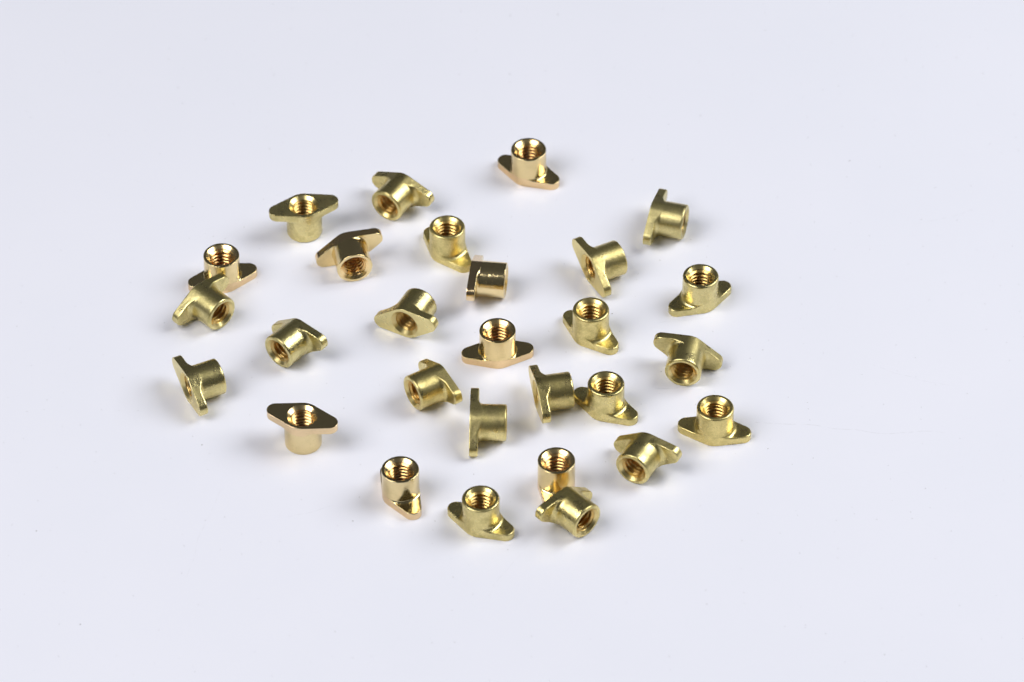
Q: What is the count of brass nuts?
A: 28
